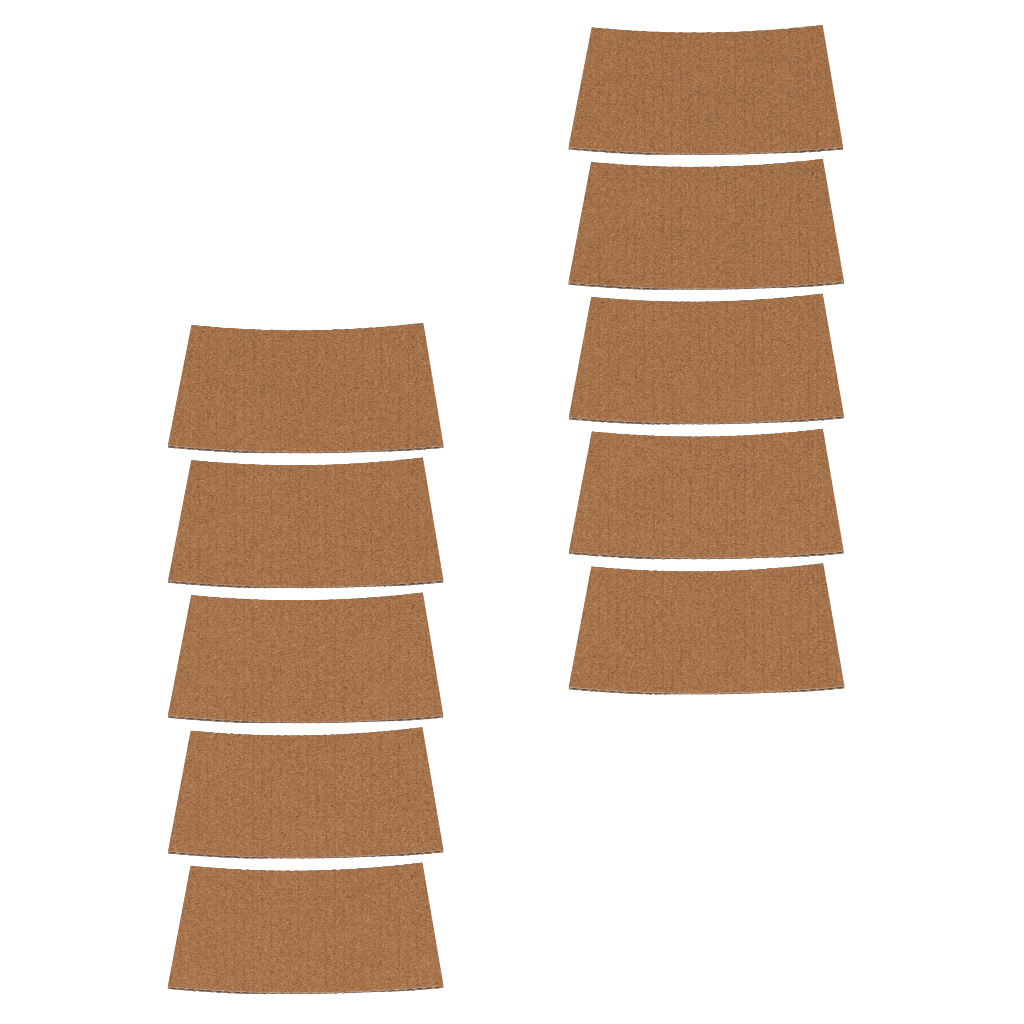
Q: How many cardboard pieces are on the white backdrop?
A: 10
